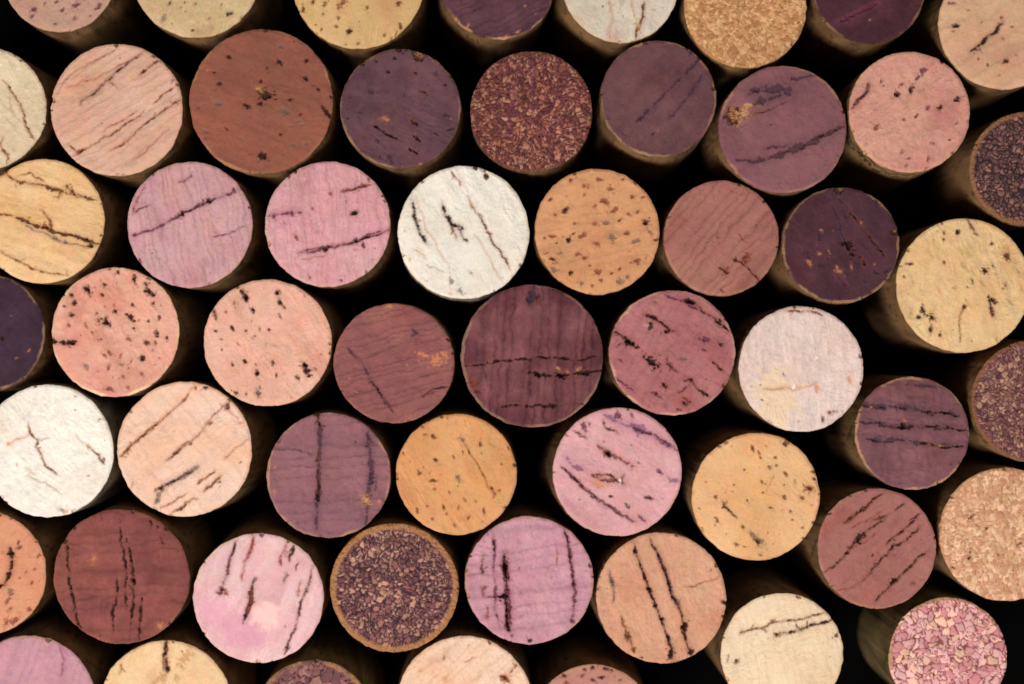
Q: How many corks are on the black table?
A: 55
